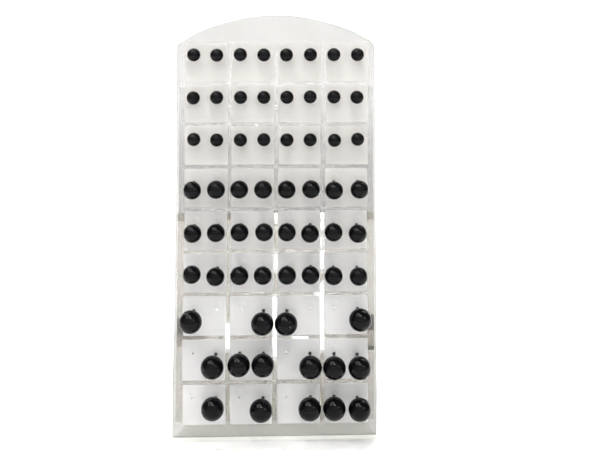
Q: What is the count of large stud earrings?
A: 15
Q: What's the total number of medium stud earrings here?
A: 24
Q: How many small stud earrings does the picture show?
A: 24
